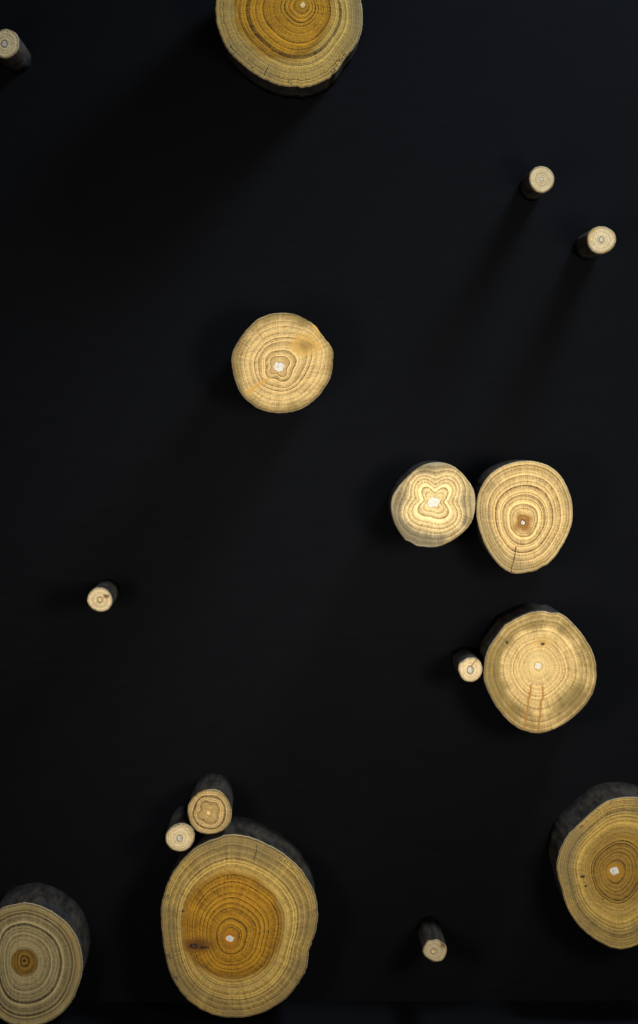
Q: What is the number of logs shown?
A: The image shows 16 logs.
